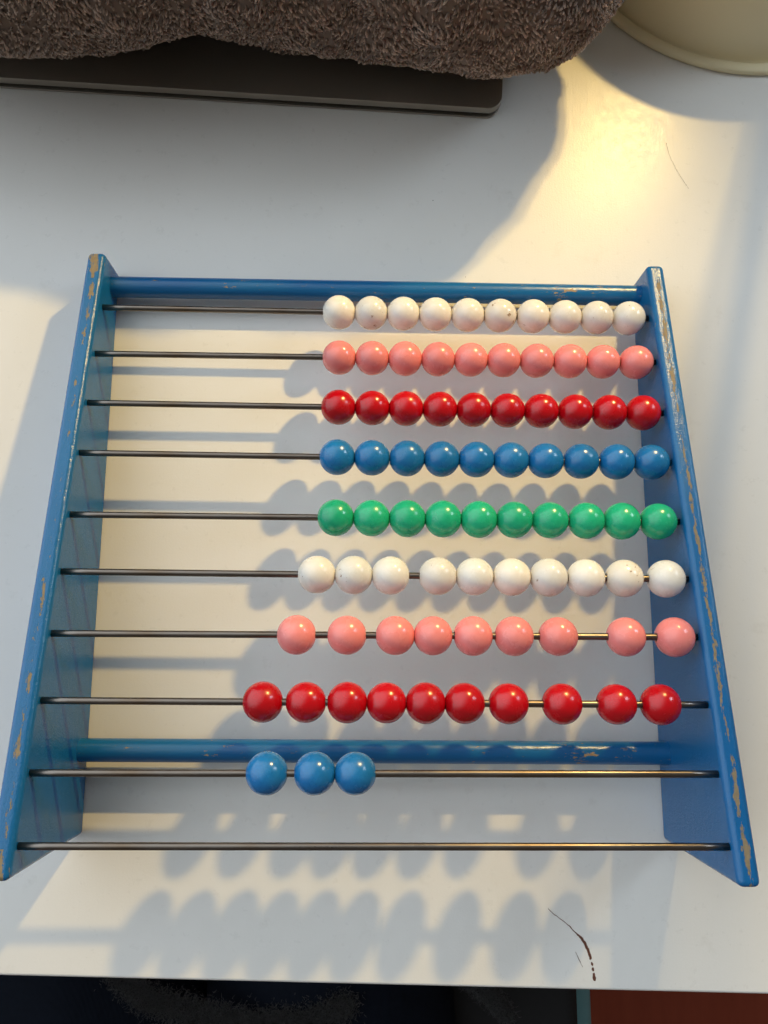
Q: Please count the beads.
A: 82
